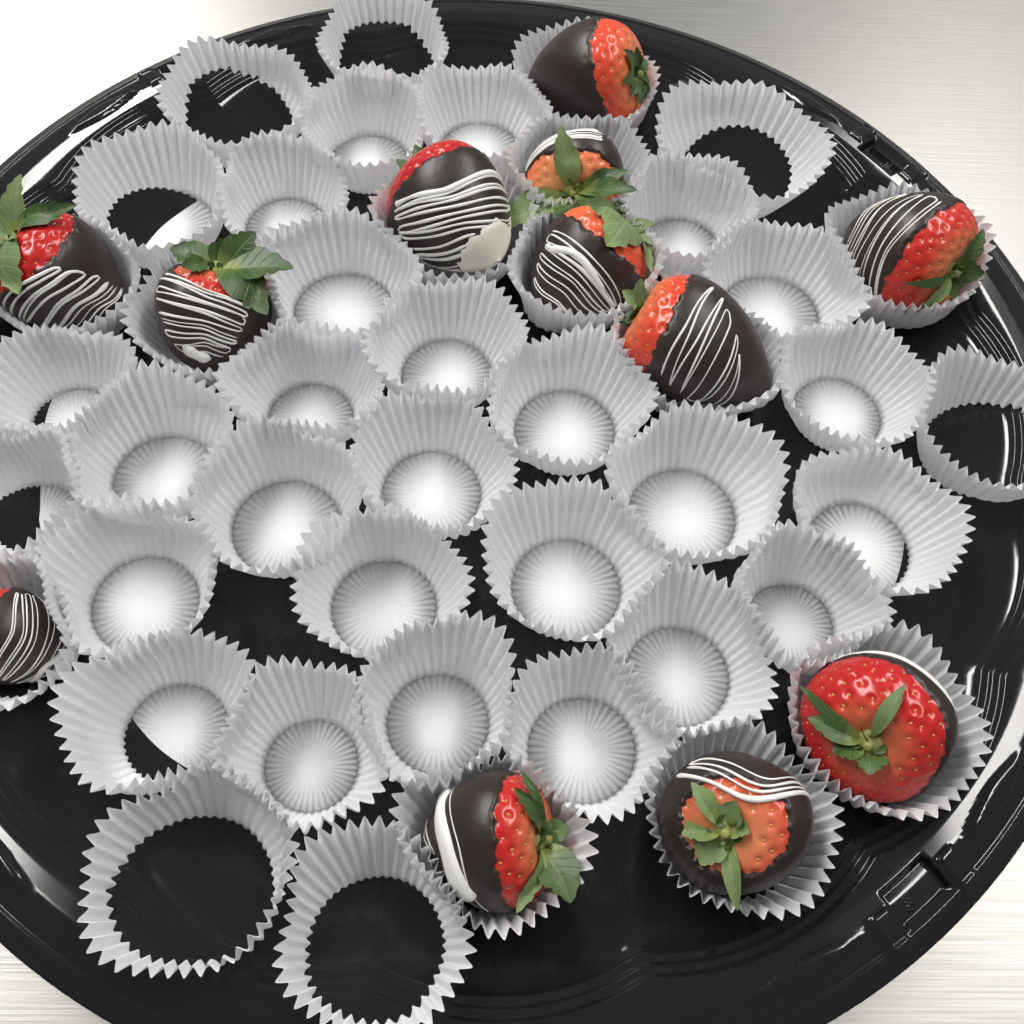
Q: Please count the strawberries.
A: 12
